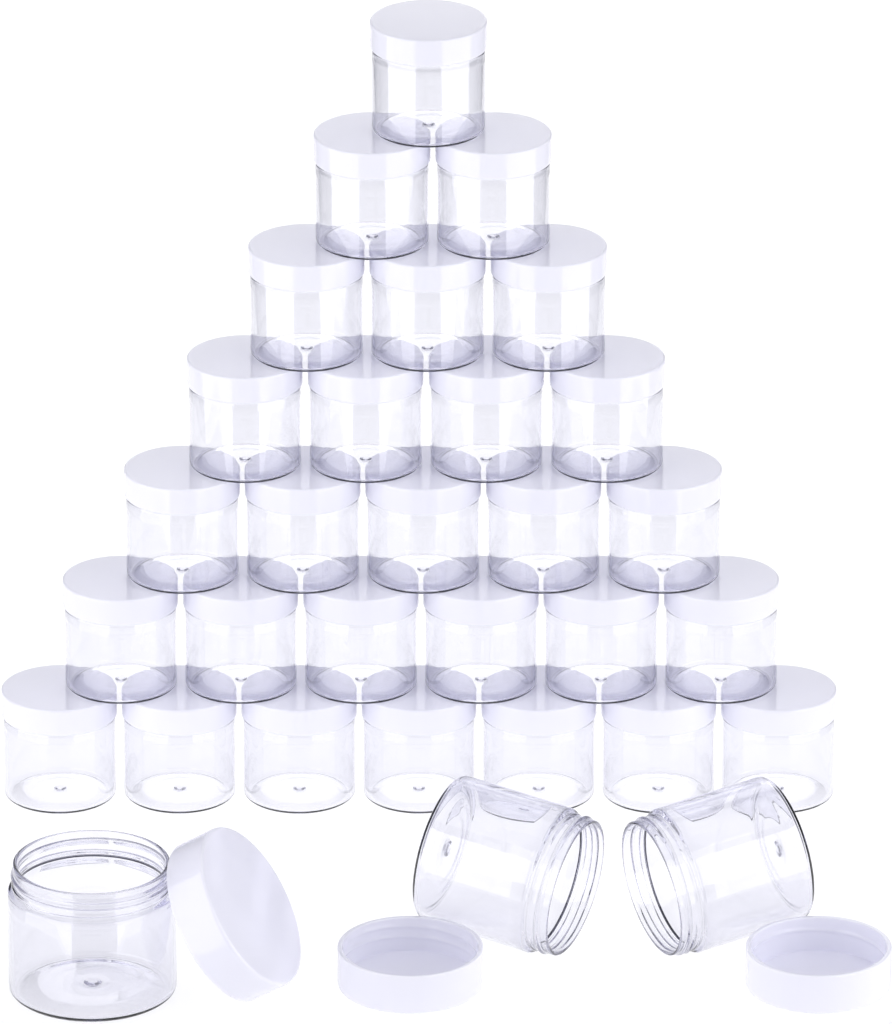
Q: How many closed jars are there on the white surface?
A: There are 28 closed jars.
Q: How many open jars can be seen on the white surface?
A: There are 3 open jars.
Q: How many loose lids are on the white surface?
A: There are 3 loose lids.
